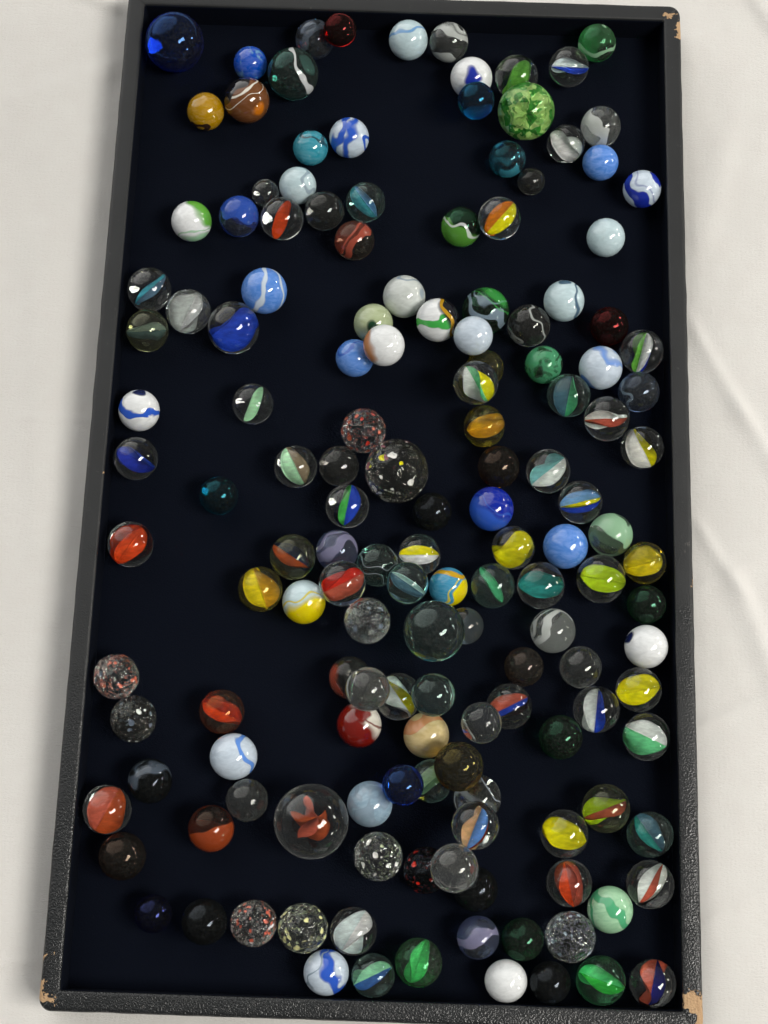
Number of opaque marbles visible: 34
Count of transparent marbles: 117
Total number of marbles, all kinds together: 151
